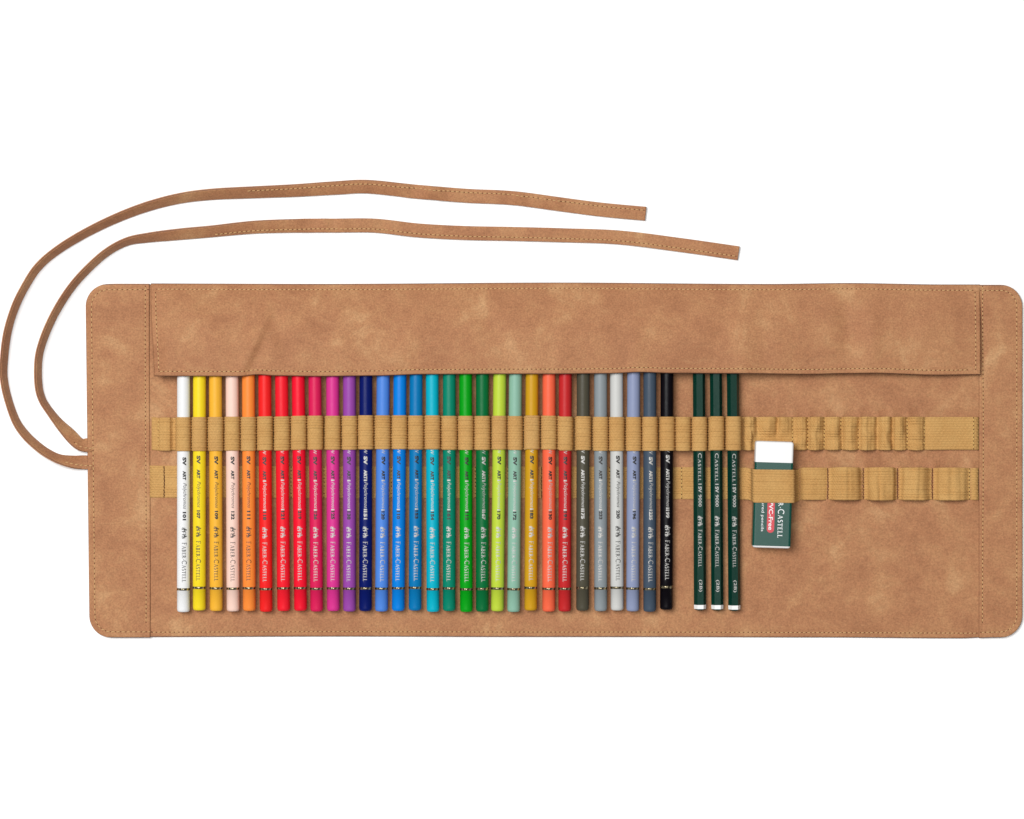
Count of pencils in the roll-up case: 33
